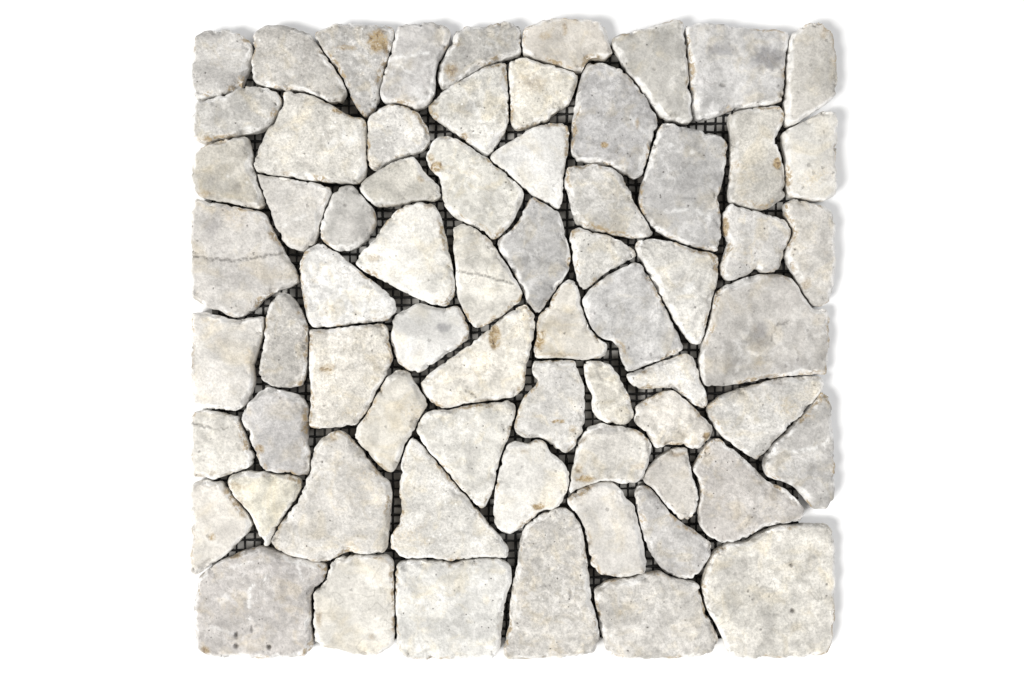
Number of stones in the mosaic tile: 68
